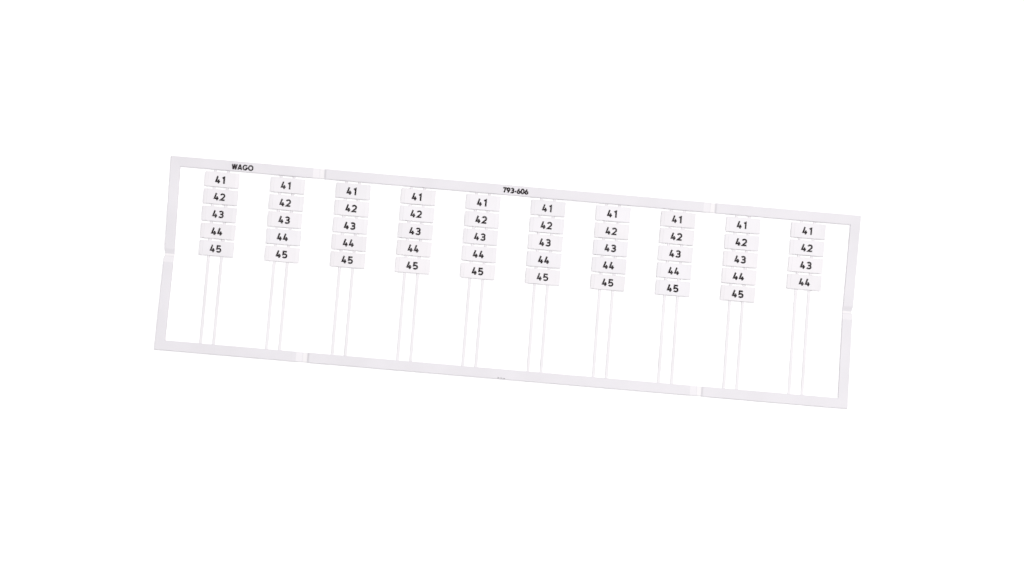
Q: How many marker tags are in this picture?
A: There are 49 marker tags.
